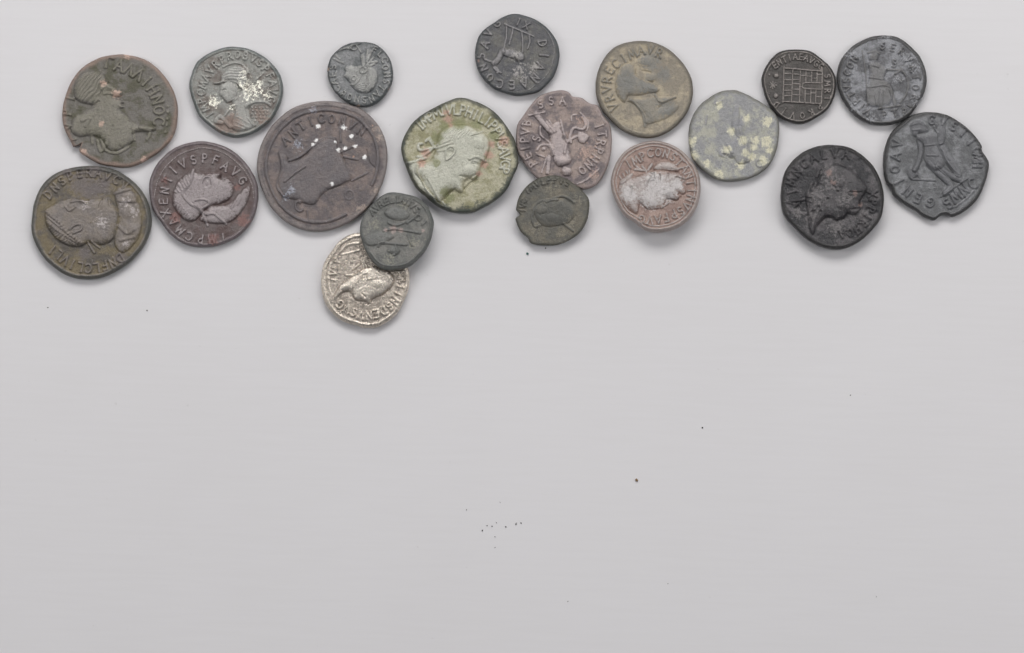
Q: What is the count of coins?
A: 19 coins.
